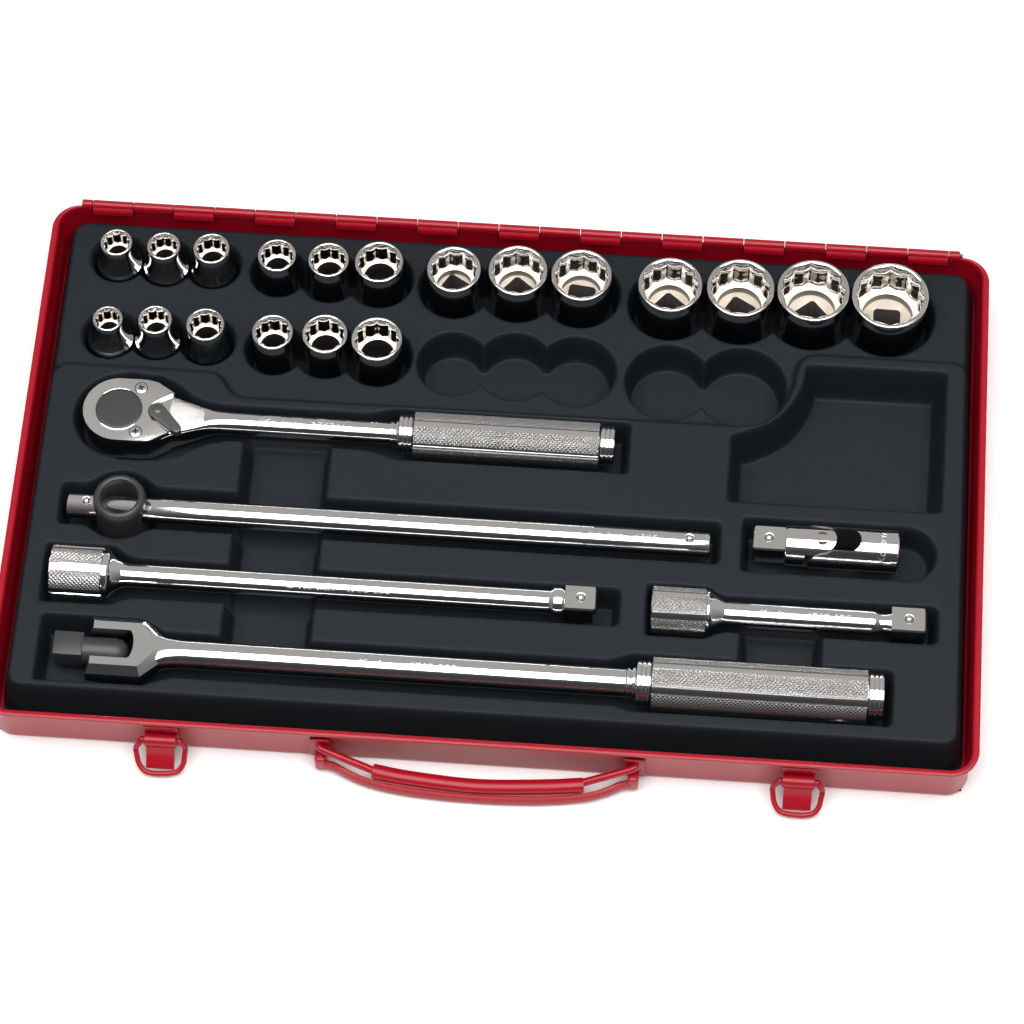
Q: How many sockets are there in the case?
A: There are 19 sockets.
